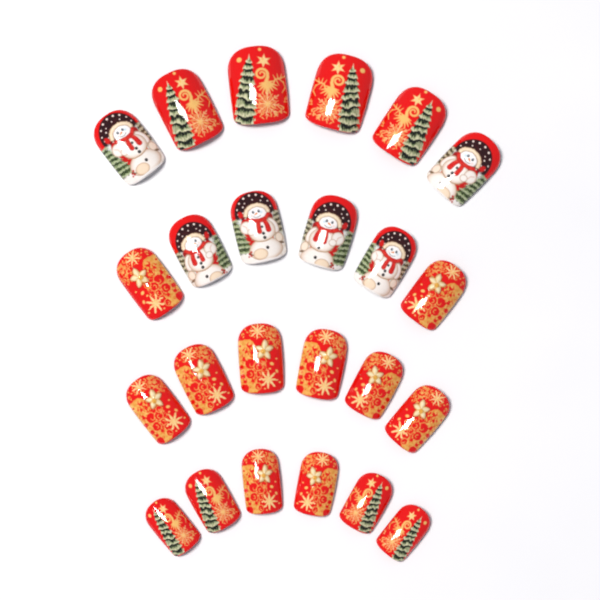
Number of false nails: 24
